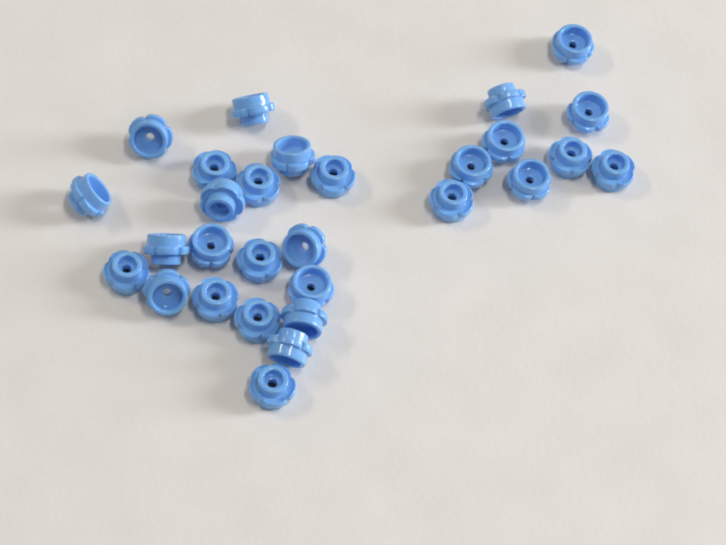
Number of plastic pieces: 29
